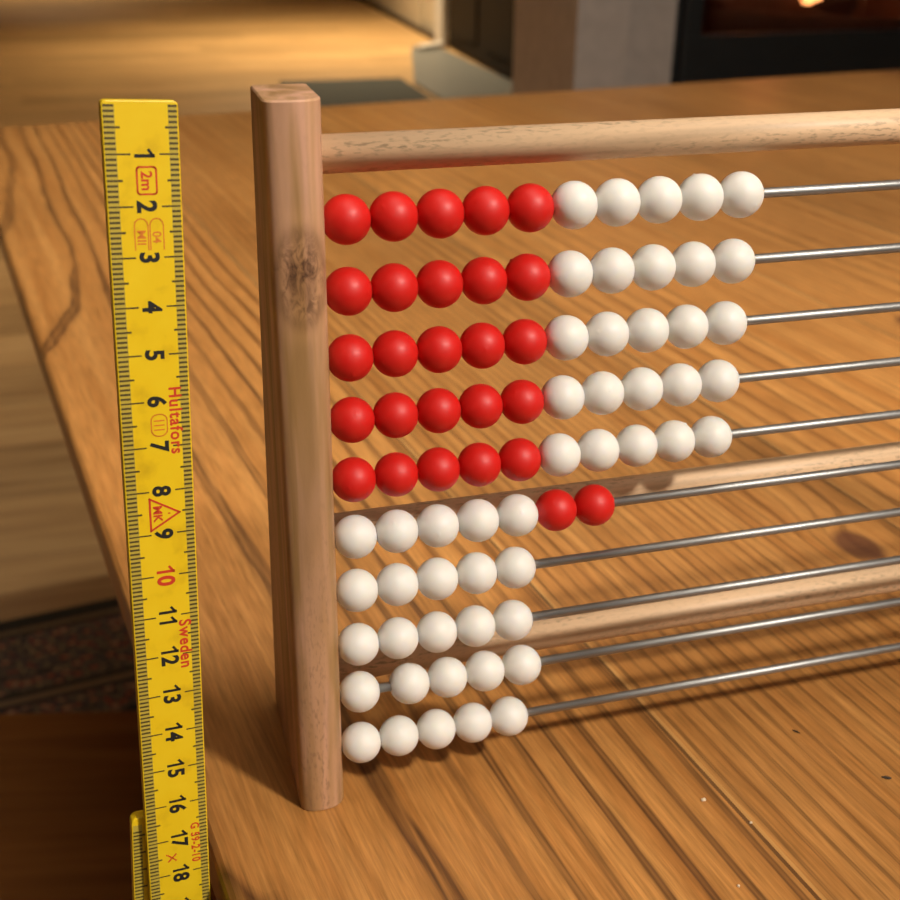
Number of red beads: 27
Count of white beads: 50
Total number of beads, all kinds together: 77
